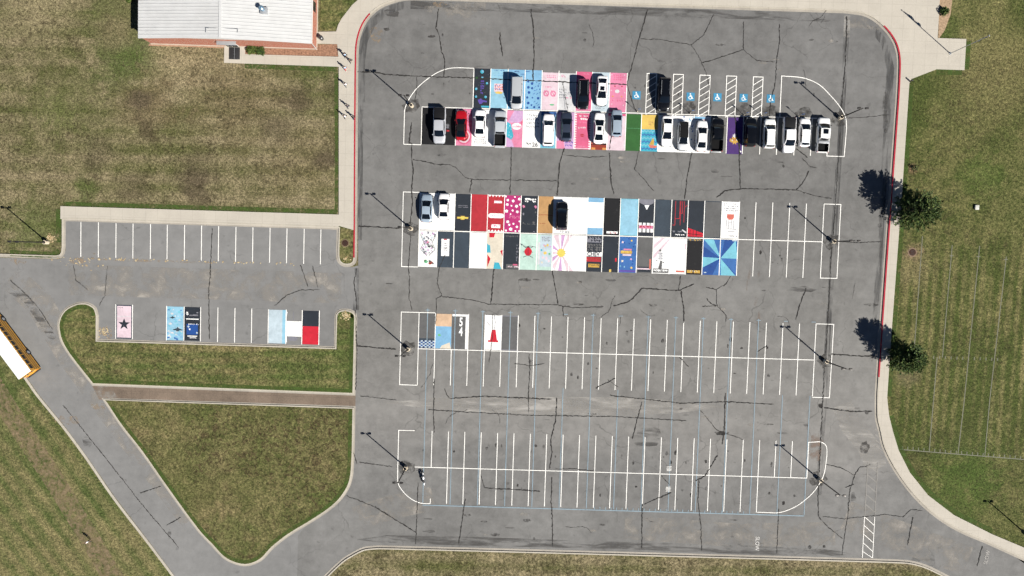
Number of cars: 24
